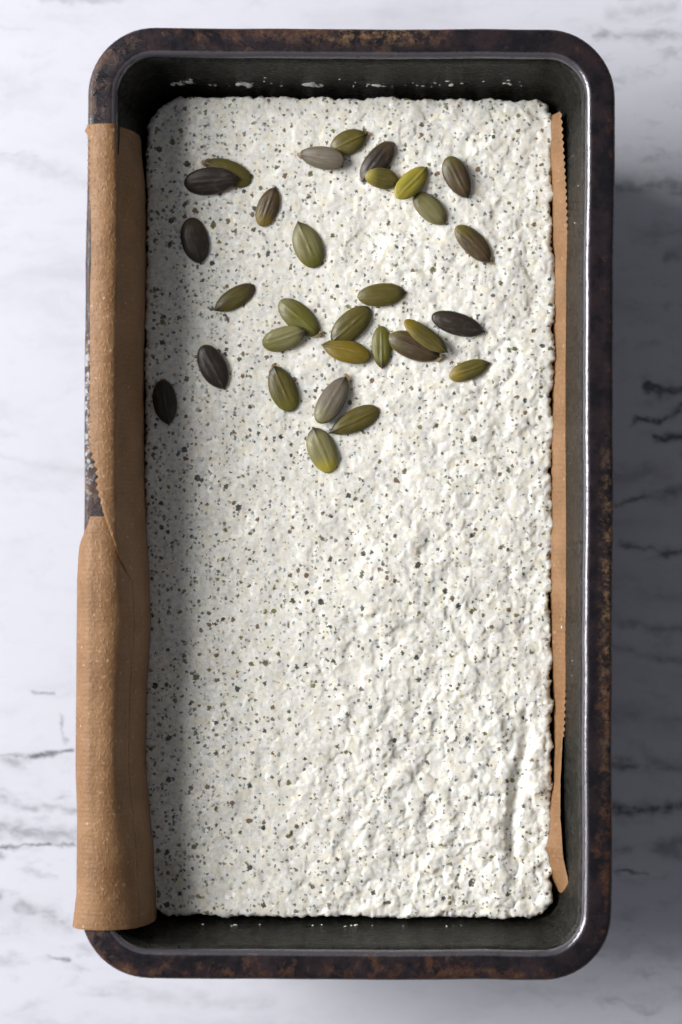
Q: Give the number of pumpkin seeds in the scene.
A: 30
